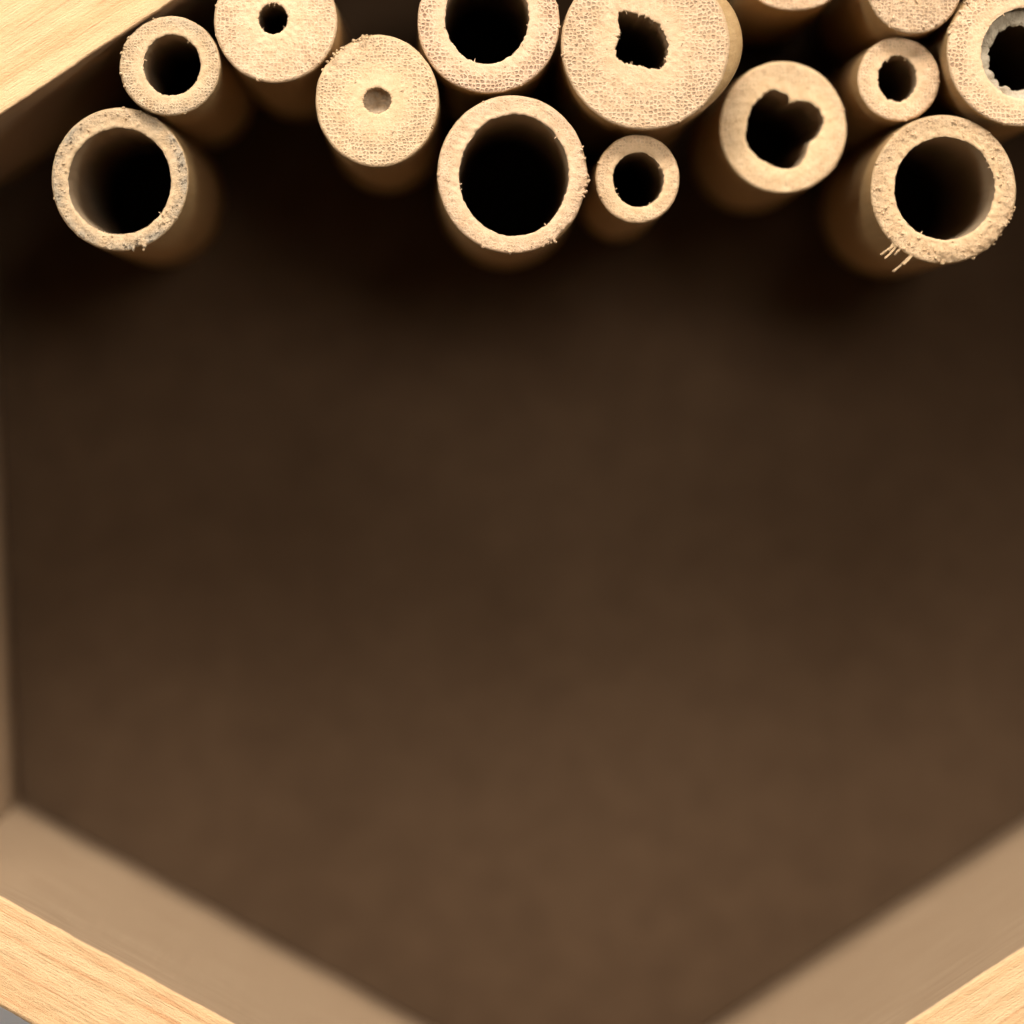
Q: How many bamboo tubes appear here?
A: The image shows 14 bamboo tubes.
